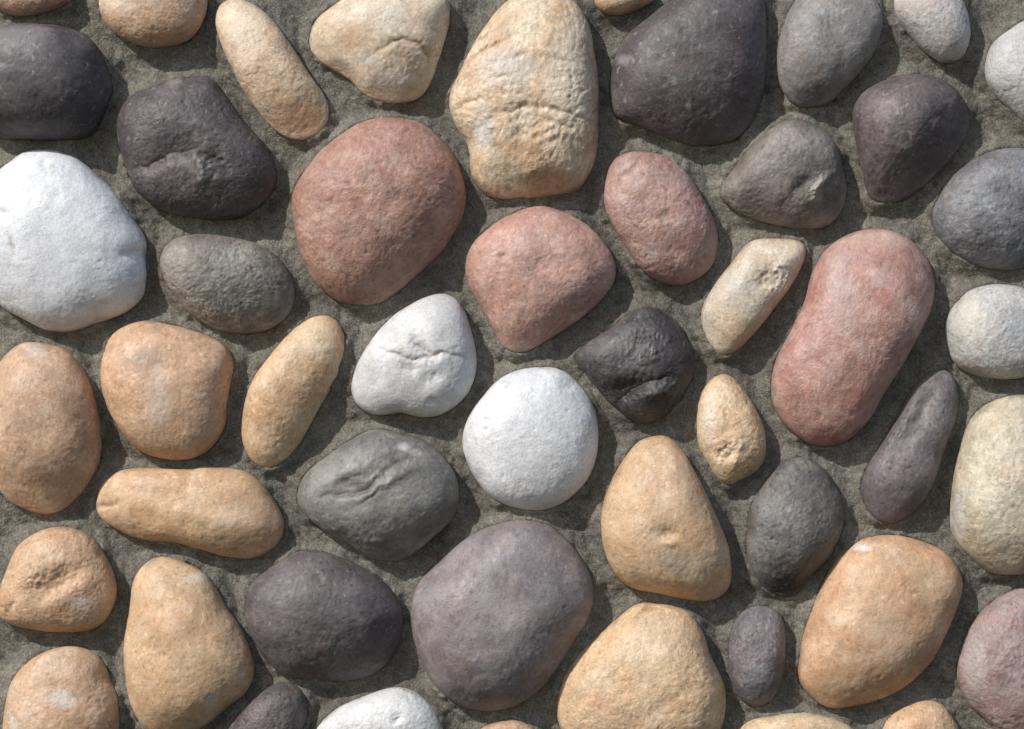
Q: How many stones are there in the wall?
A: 50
